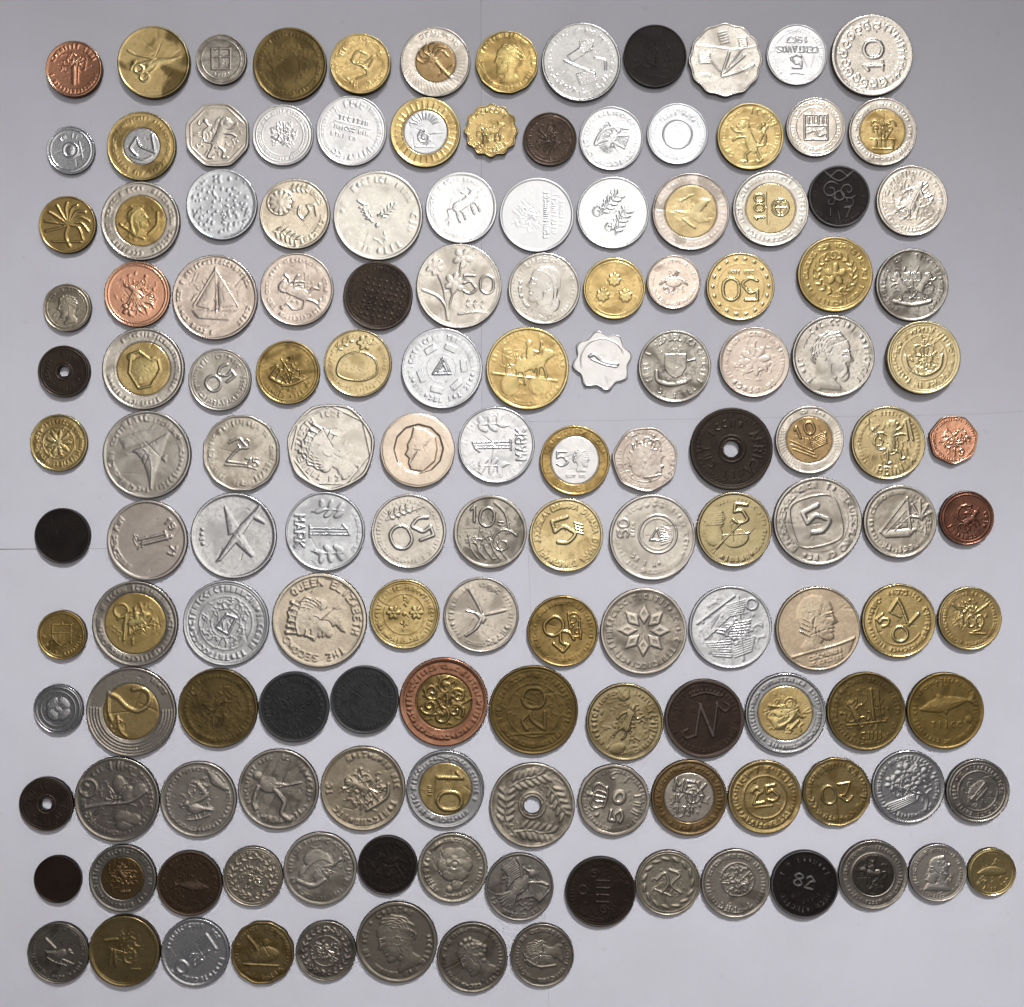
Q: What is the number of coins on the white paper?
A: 145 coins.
